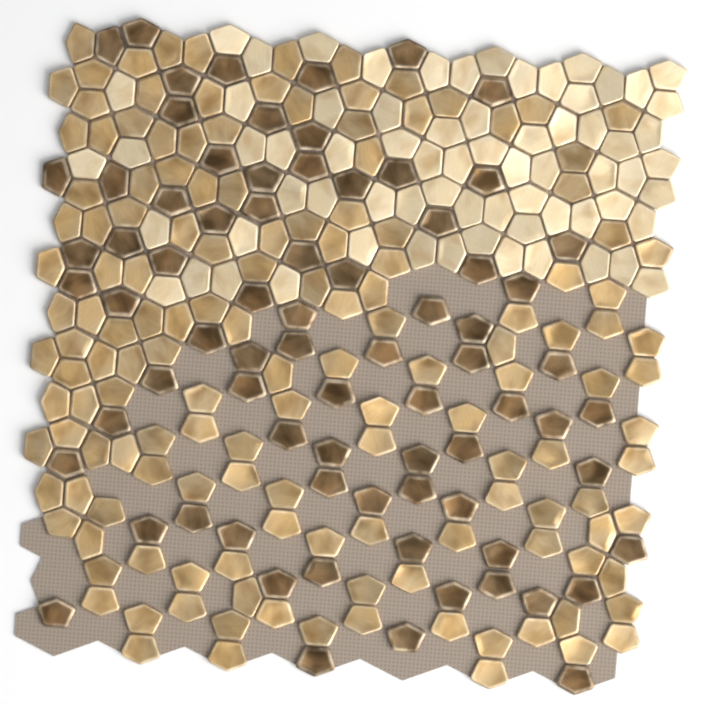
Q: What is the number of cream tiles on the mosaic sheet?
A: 69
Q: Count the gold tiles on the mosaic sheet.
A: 146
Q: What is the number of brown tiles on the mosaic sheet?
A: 76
